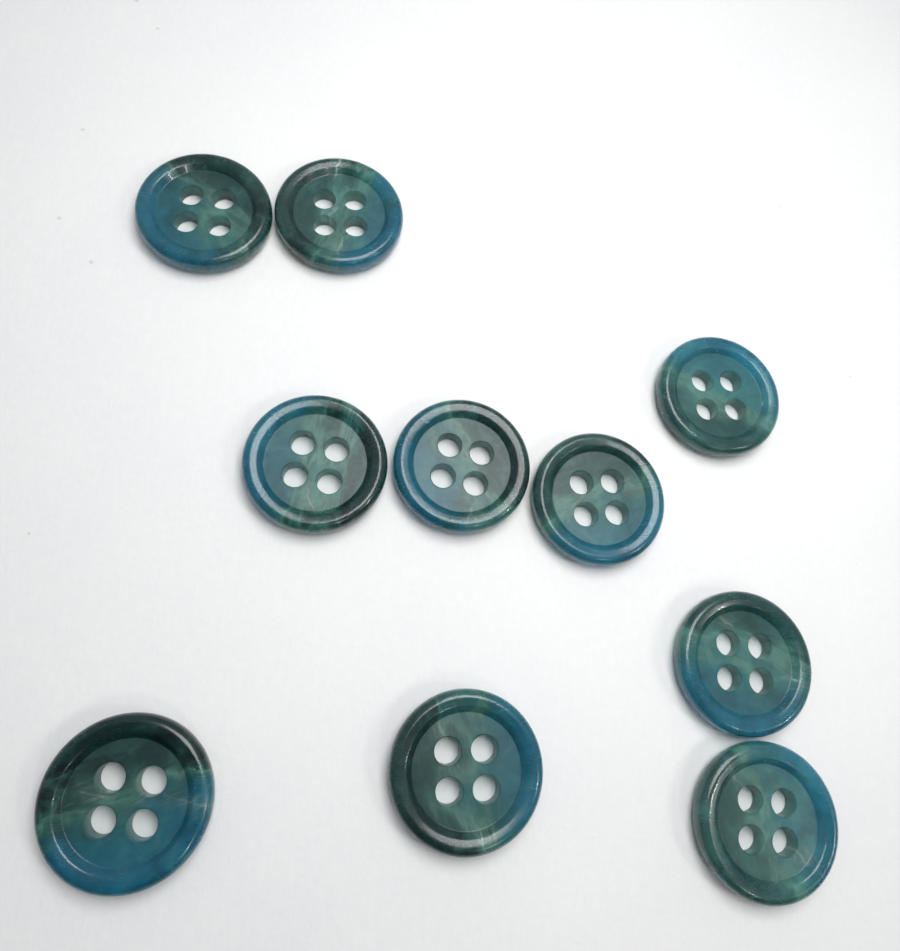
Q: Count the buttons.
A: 10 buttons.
